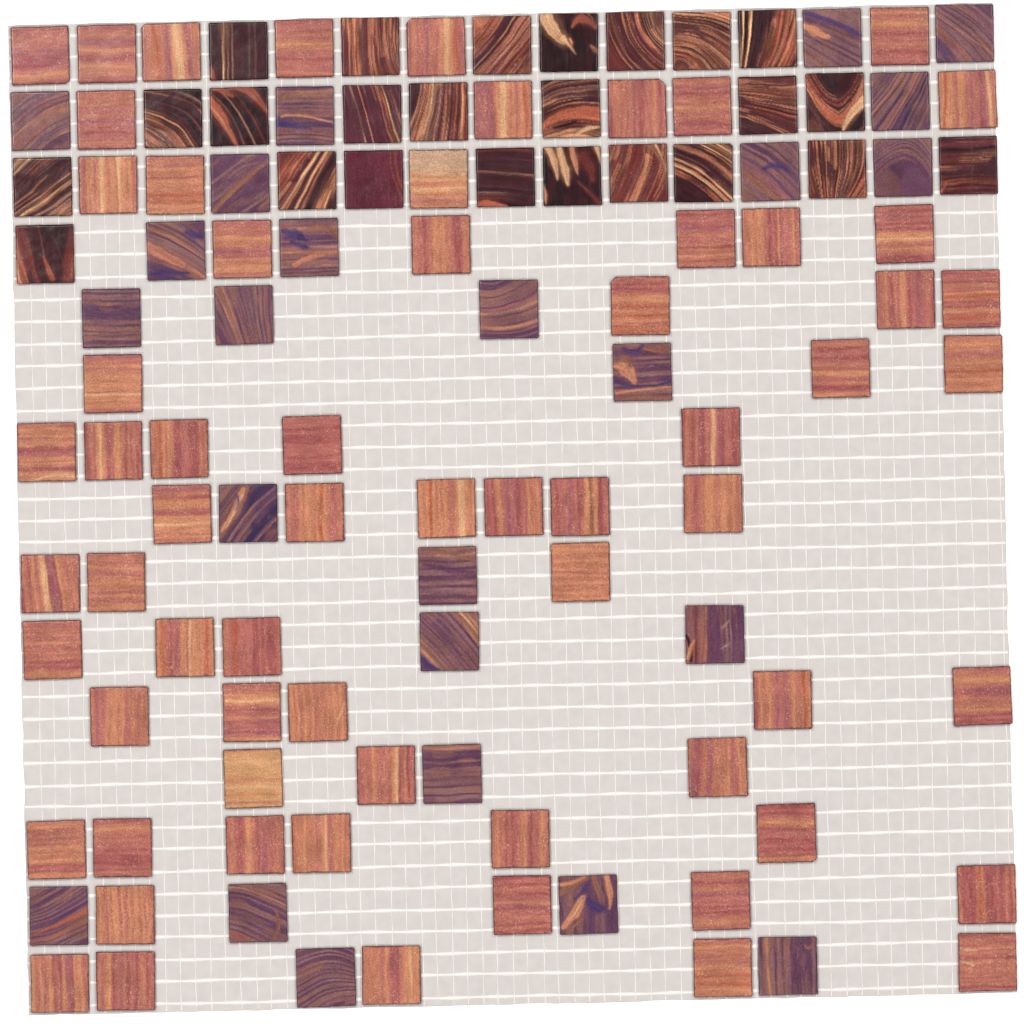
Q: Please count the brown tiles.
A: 24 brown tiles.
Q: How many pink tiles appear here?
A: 65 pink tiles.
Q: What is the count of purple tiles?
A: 24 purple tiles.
